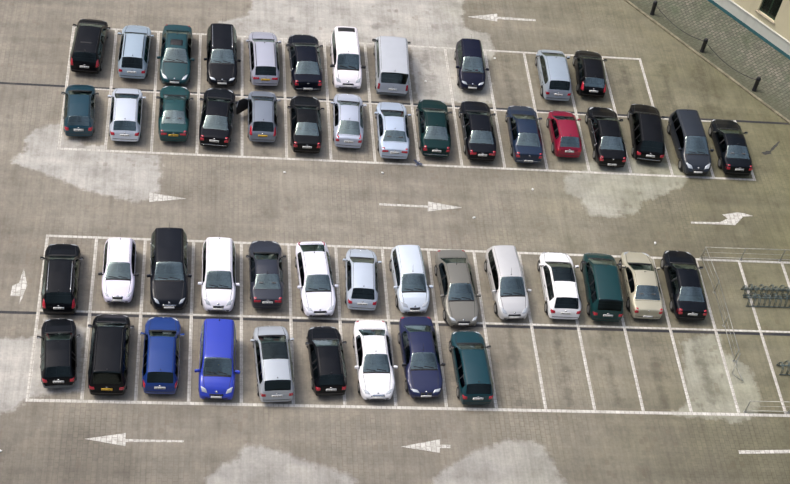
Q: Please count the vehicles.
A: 50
